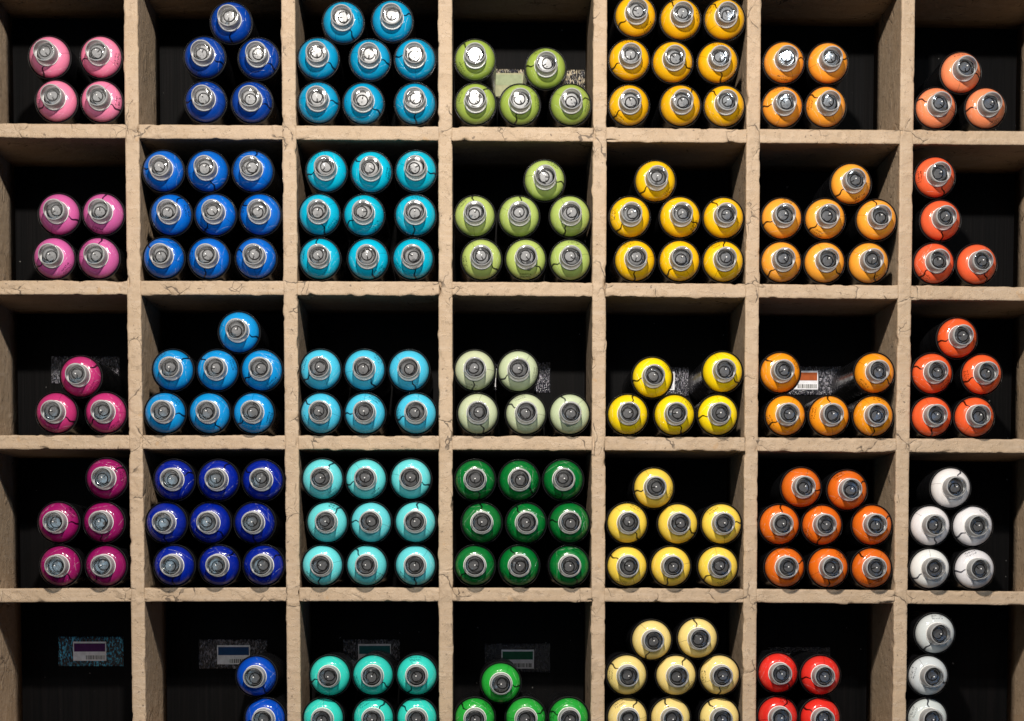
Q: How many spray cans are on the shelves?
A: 200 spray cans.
